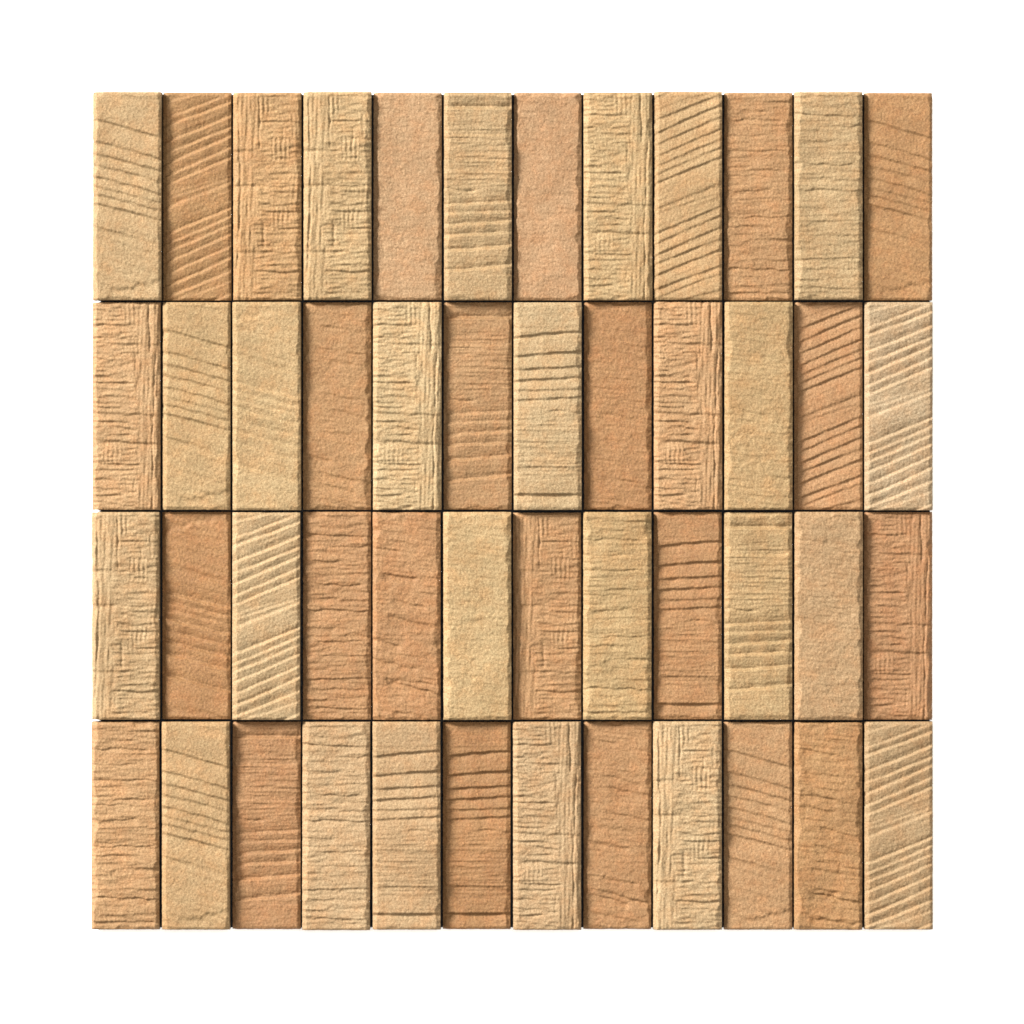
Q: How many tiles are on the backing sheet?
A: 48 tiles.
